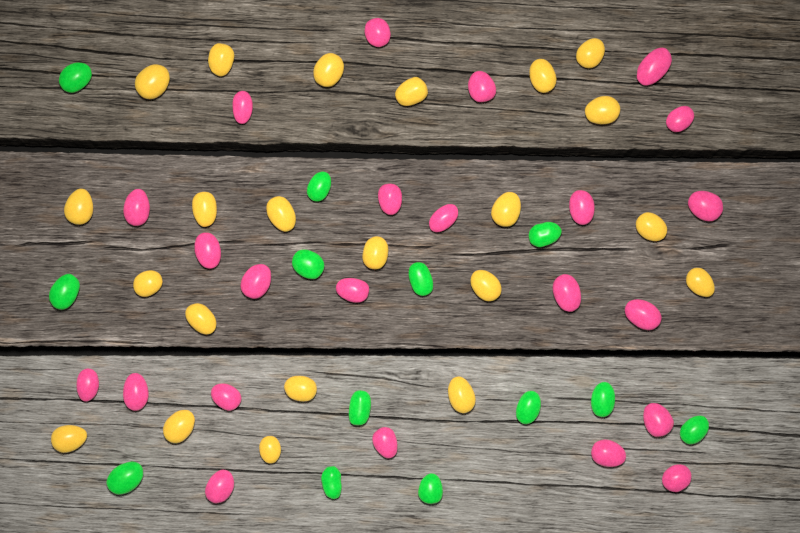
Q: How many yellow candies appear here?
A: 22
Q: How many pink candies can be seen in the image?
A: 23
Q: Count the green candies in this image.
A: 13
